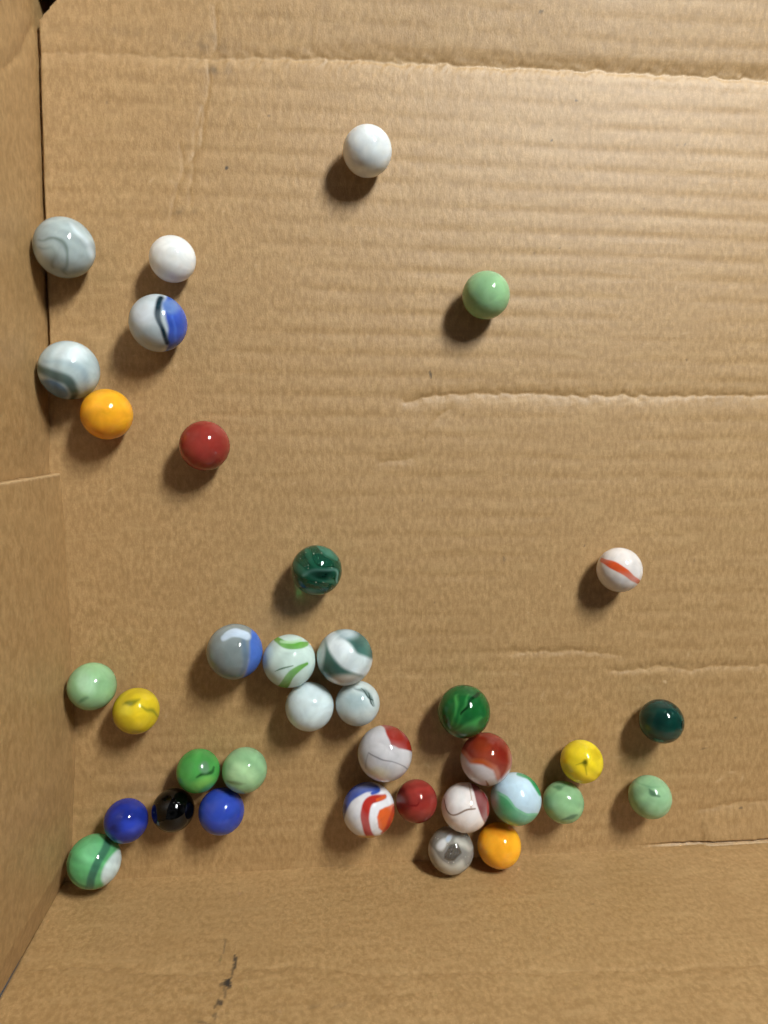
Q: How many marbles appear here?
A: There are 36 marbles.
